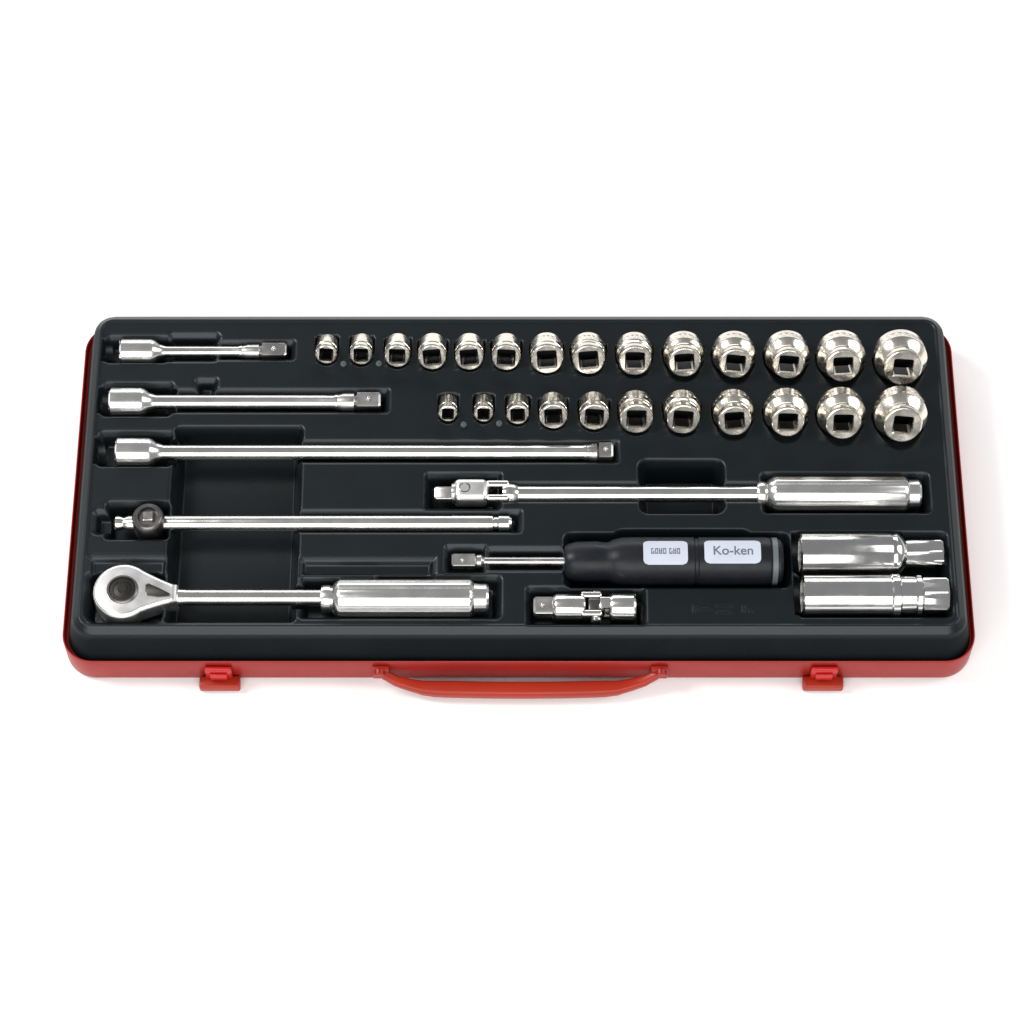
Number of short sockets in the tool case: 25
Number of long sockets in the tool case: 2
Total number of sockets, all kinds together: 27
